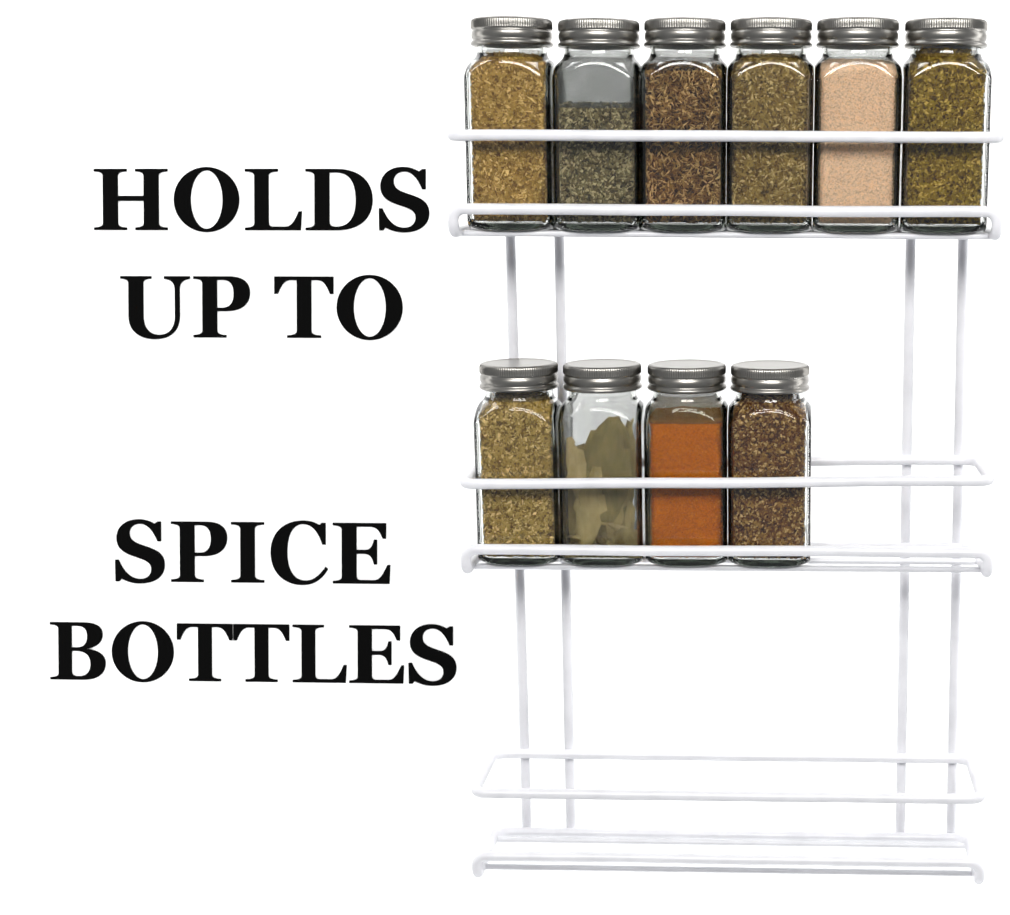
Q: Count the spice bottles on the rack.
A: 10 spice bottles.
